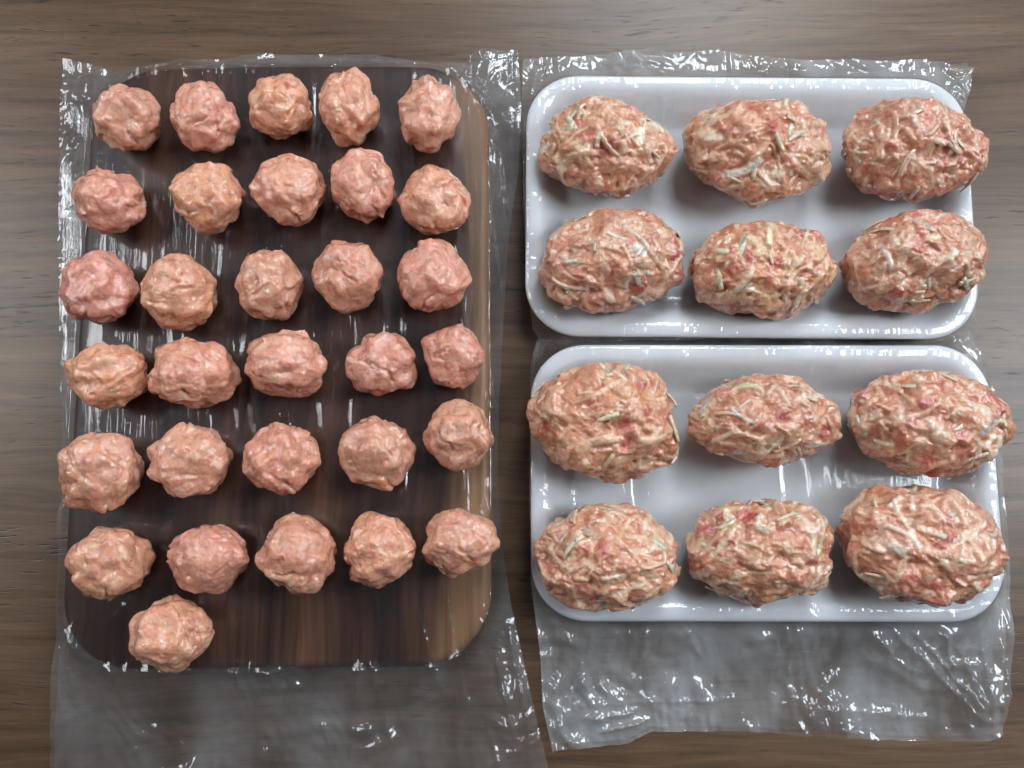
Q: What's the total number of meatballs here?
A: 31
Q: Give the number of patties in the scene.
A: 12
